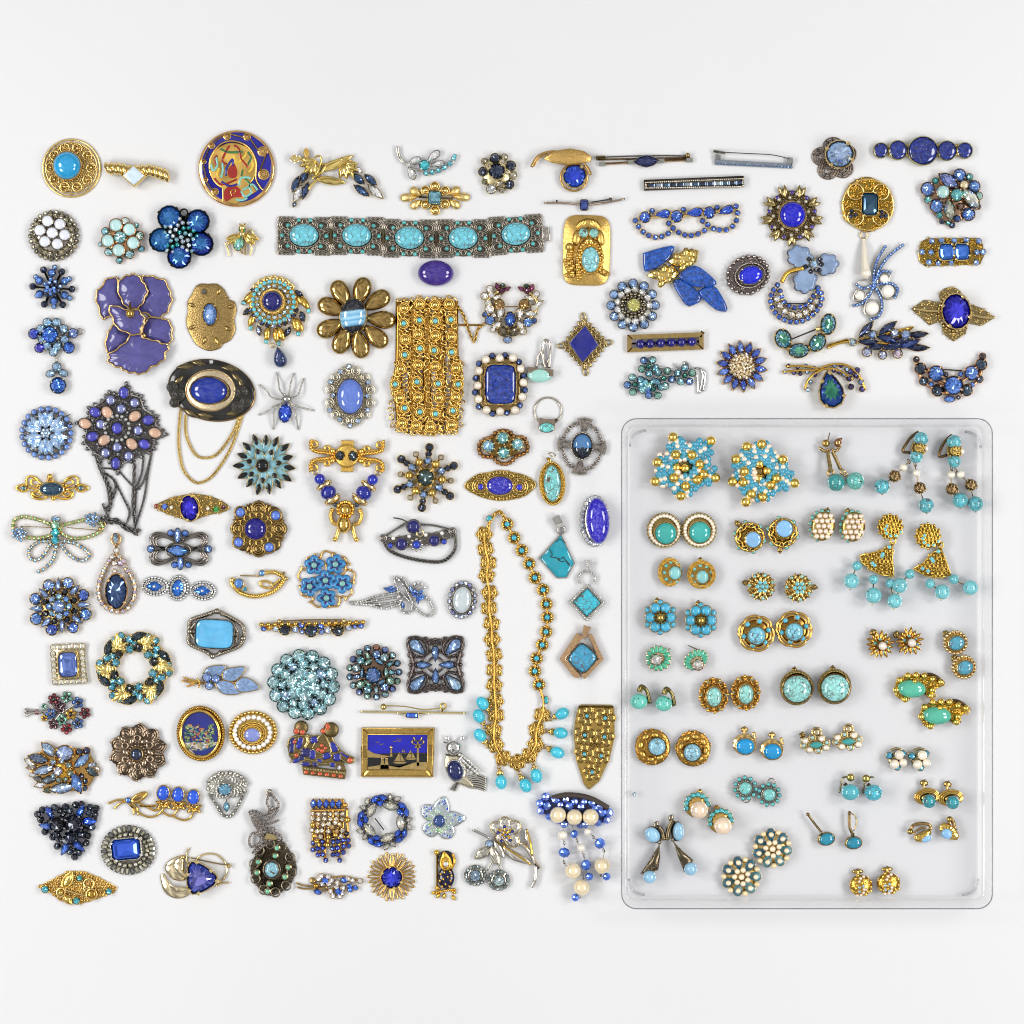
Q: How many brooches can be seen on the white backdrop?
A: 102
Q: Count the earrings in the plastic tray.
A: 62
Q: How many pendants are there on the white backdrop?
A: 6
